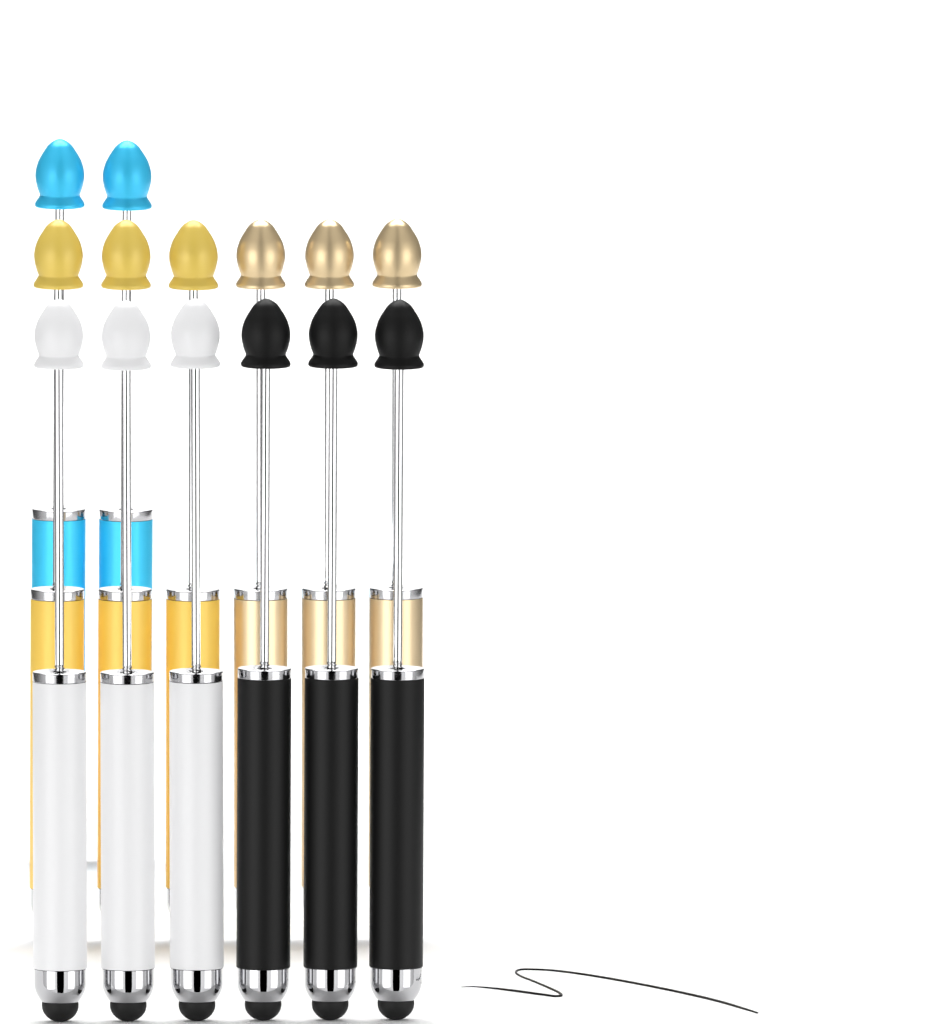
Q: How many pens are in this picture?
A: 14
